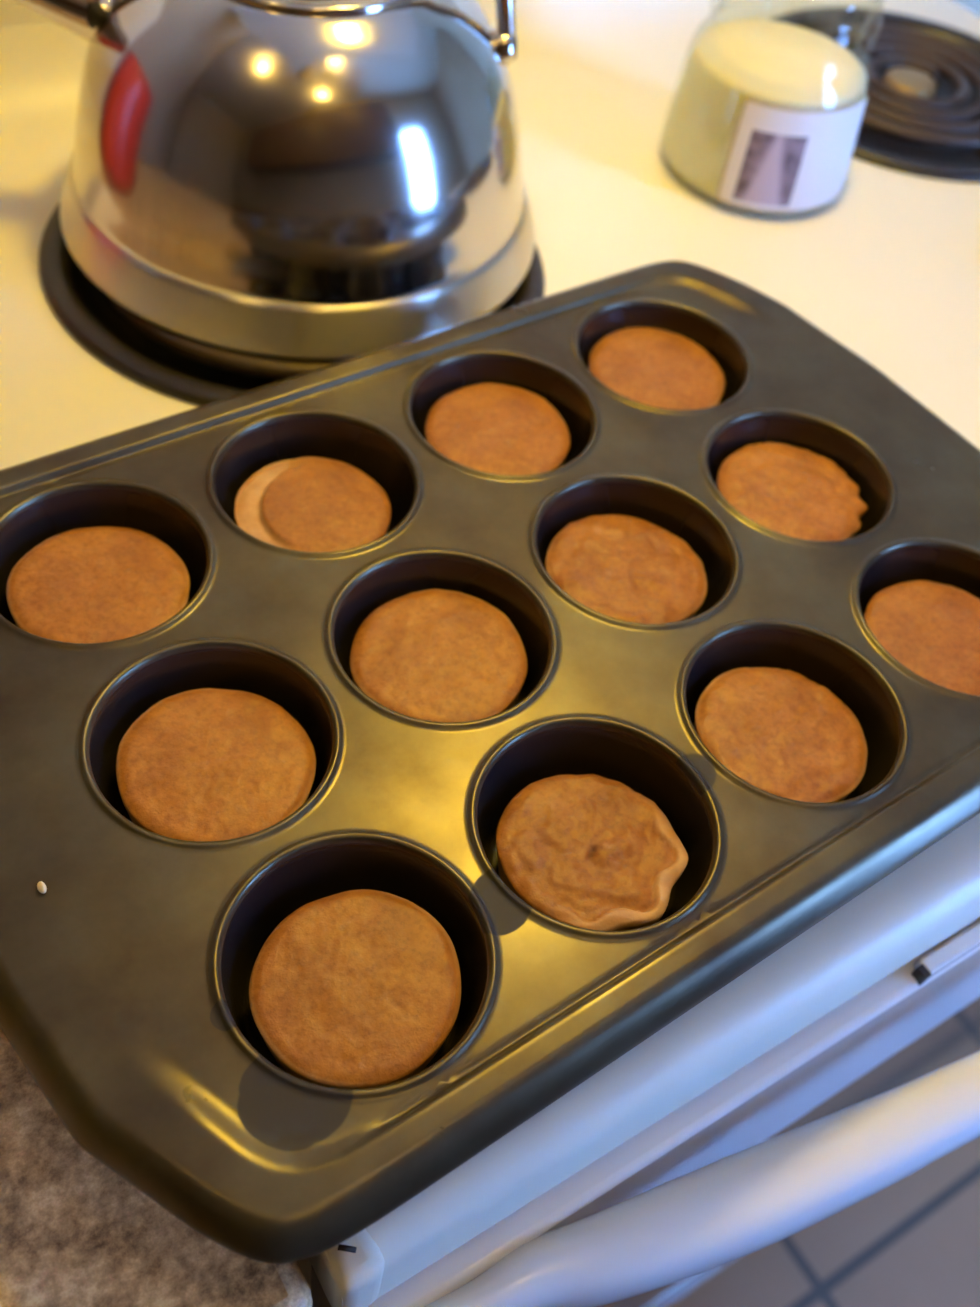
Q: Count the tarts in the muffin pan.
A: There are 12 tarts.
